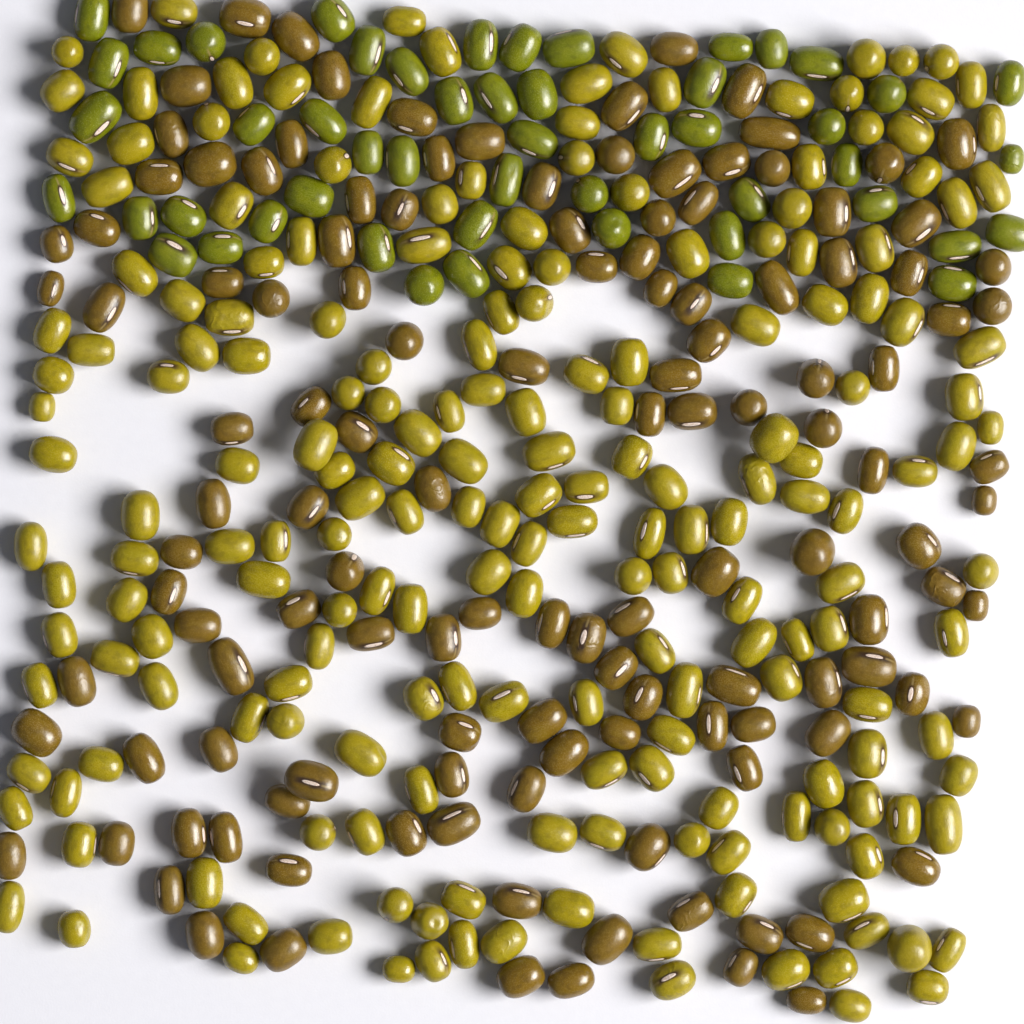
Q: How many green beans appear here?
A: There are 51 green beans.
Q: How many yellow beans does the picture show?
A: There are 200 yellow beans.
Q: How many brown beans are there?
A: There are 130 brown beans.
